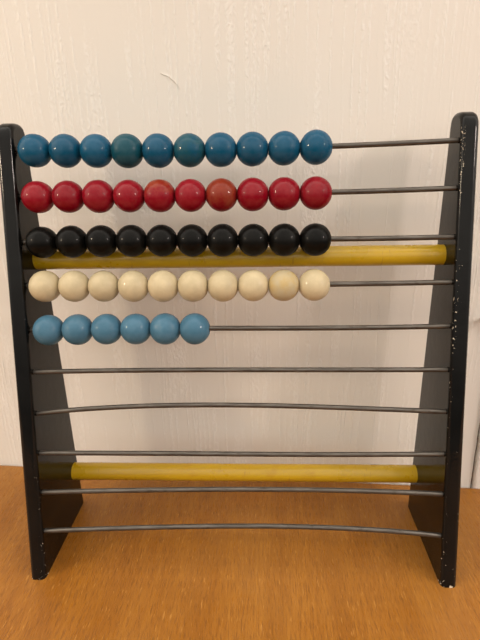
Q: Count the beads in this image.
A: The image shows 46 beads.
